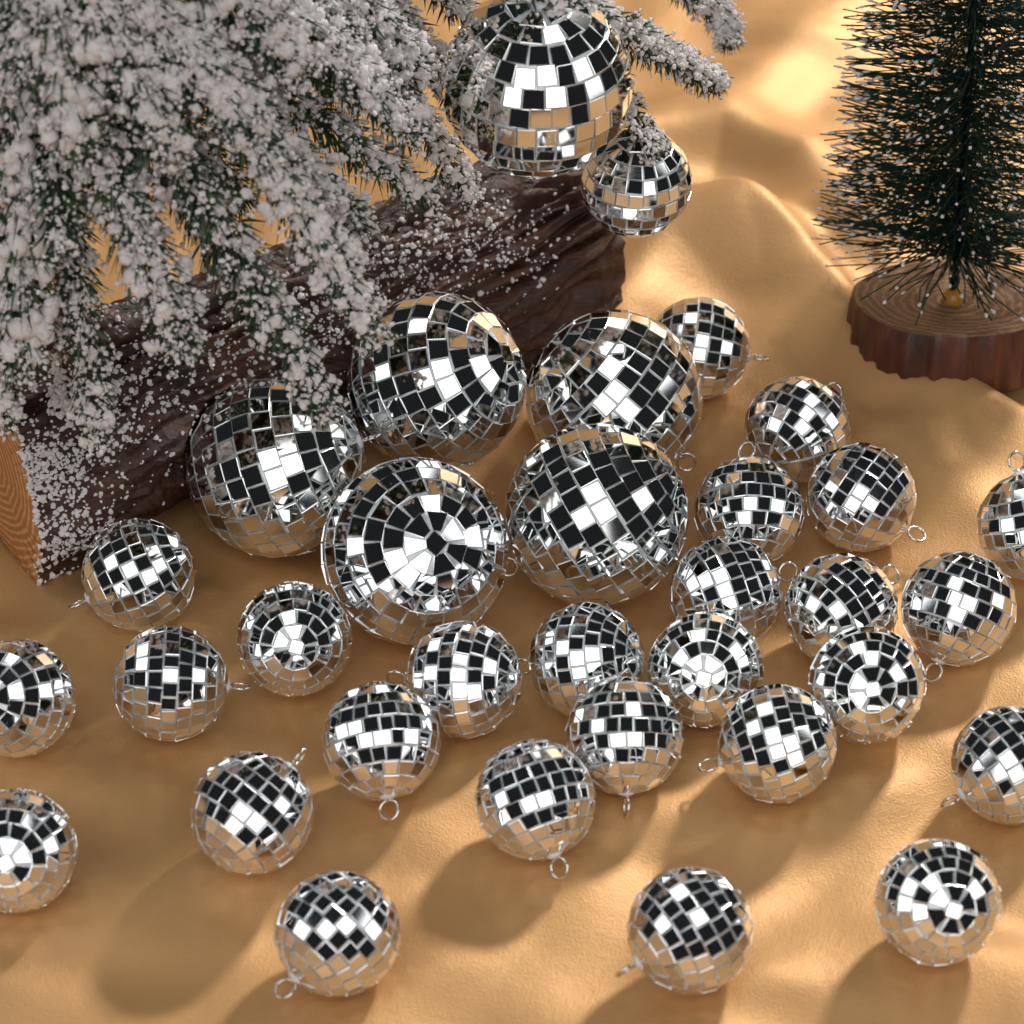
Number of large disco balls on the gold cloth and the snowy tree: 6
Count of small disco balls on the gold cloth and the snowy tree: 27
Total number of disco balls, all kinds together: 33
